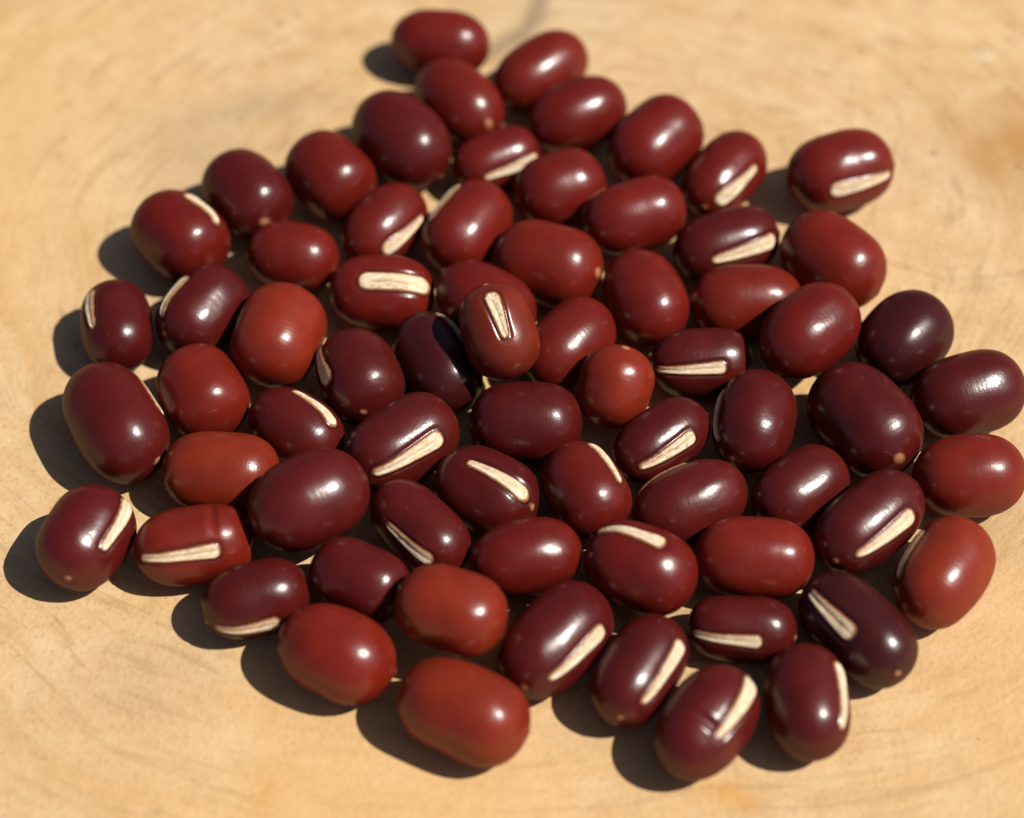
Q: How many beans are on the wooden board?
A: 70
